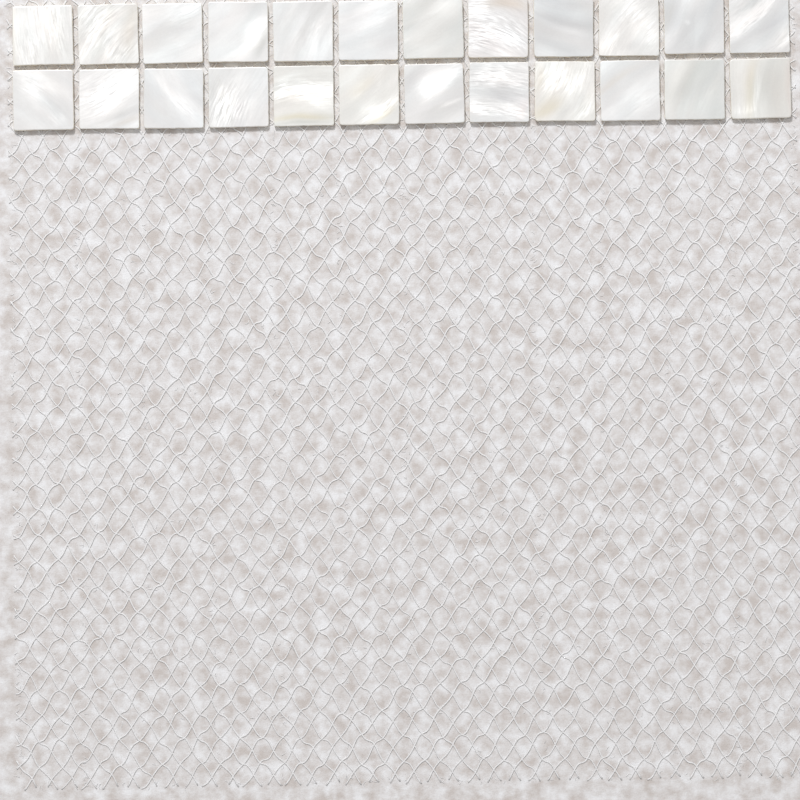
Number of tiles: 24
